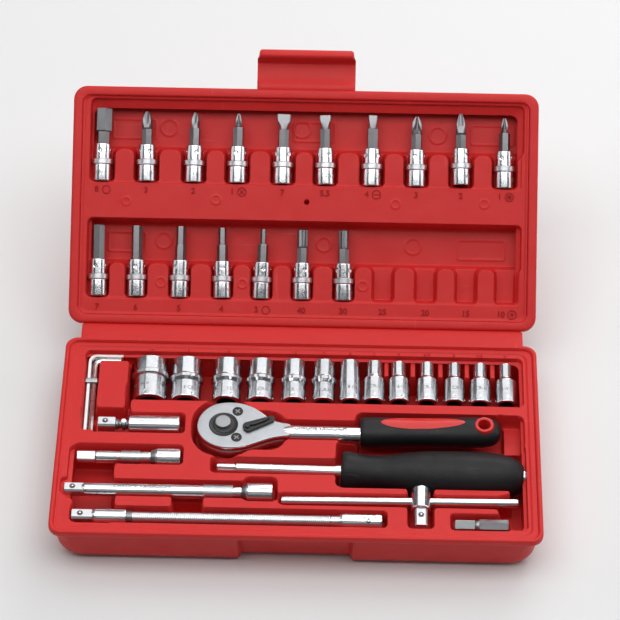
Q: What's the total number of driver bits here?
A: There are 17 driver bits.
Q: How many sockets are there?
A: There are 13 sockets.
